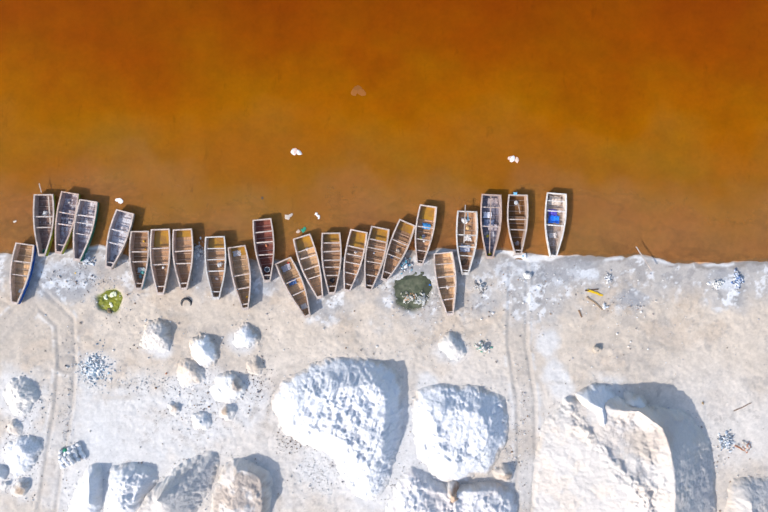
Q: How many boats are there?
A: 23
